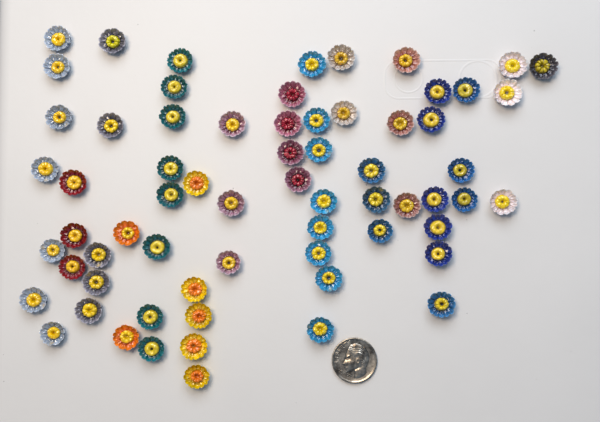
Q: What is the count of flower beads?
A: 66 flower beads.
